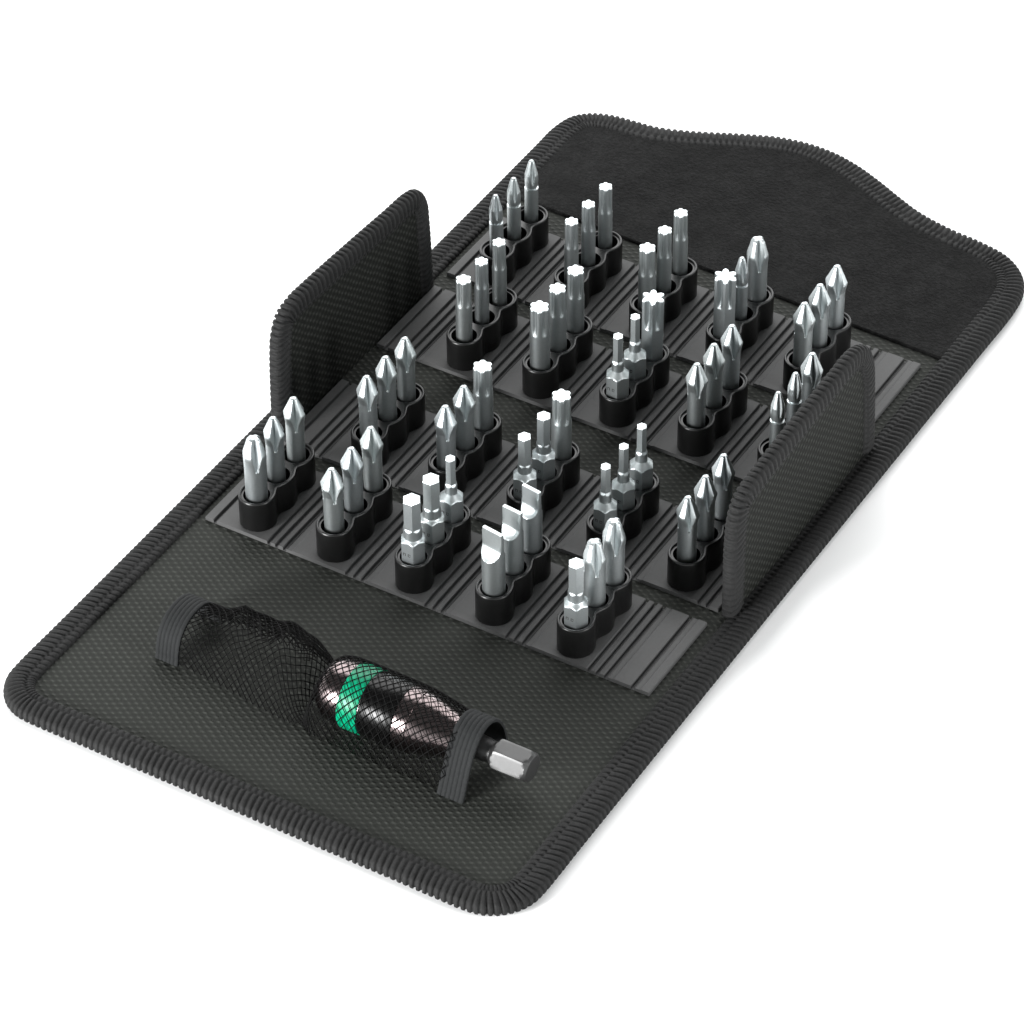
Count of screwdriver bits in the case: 60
